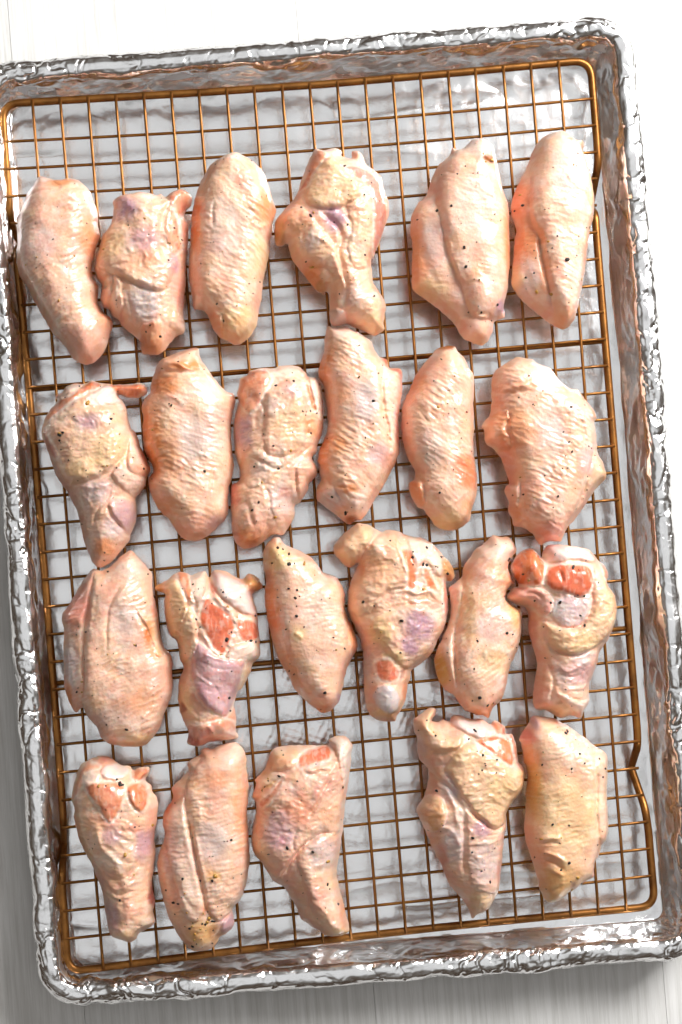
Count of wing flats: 13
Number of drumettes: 10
